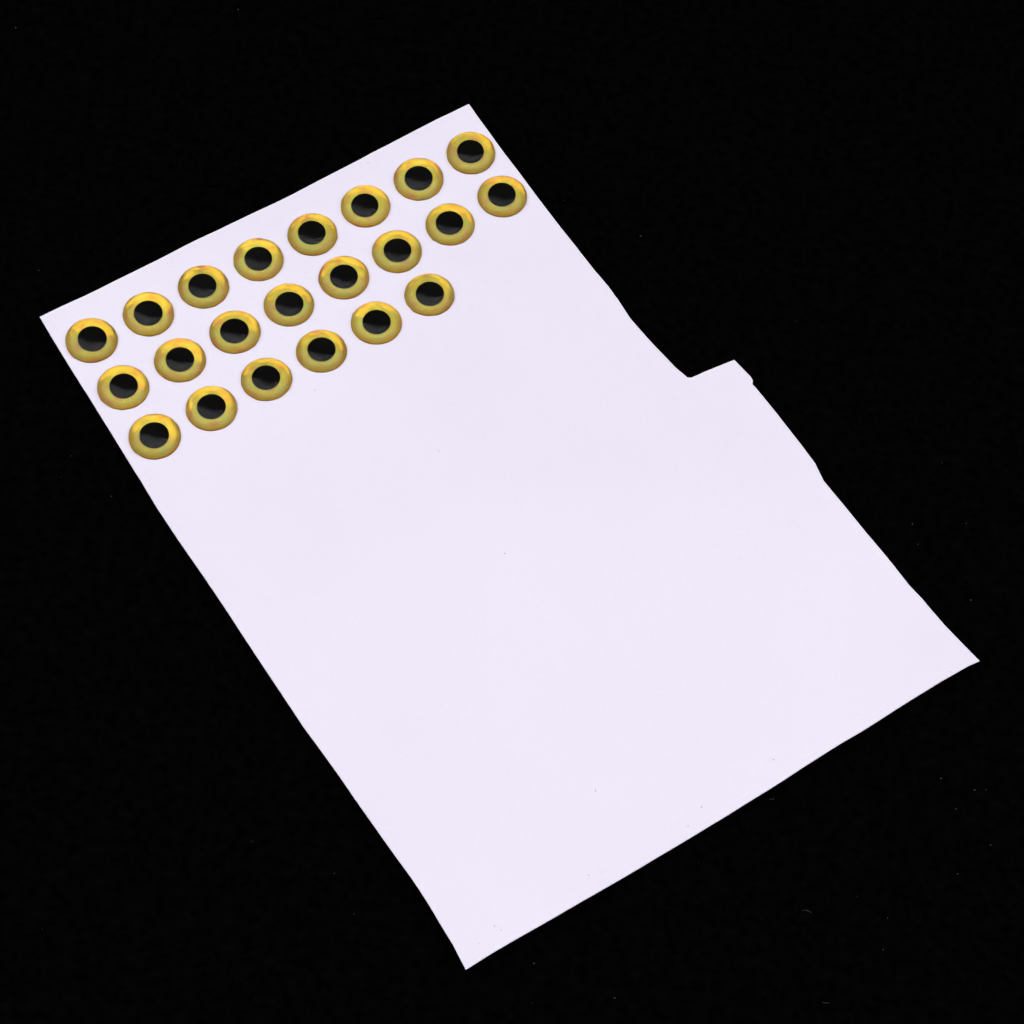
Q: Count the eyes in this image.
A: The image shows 22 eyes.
